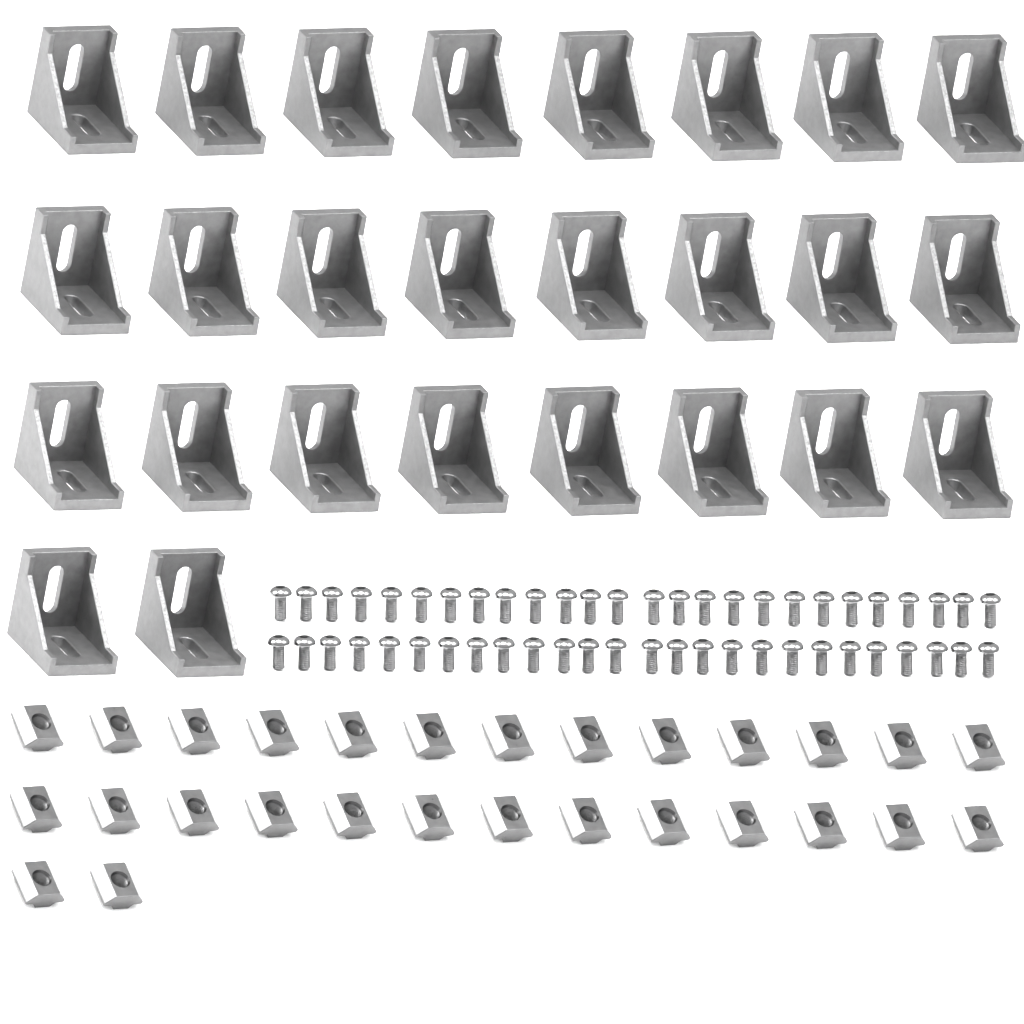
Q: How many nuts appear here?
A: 28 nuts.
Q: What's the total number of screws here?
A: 52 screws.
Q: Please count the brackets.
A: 26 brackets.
